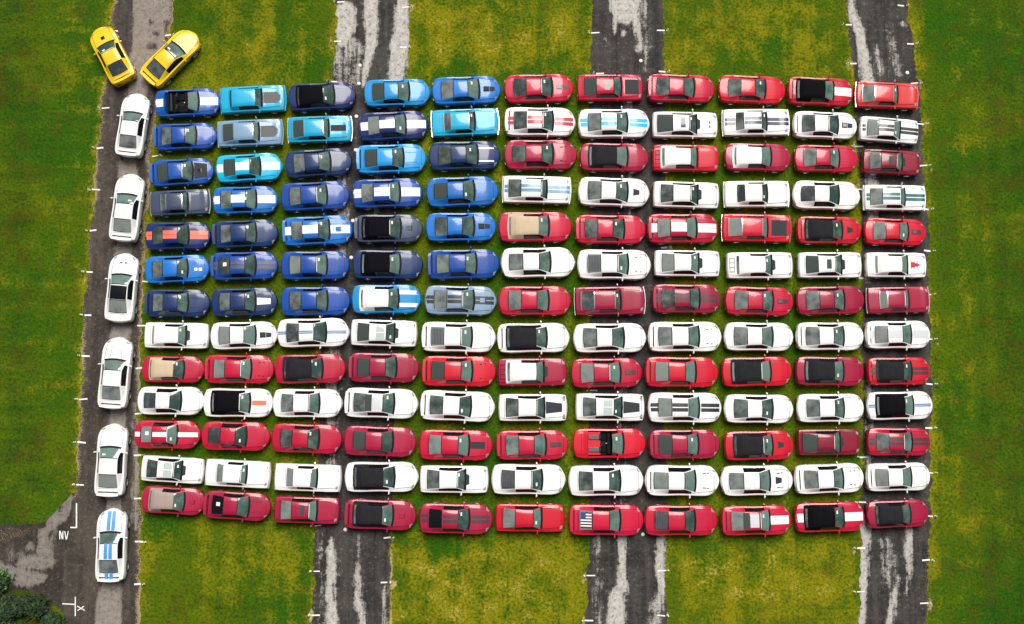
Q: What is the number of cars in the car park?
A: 151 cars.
